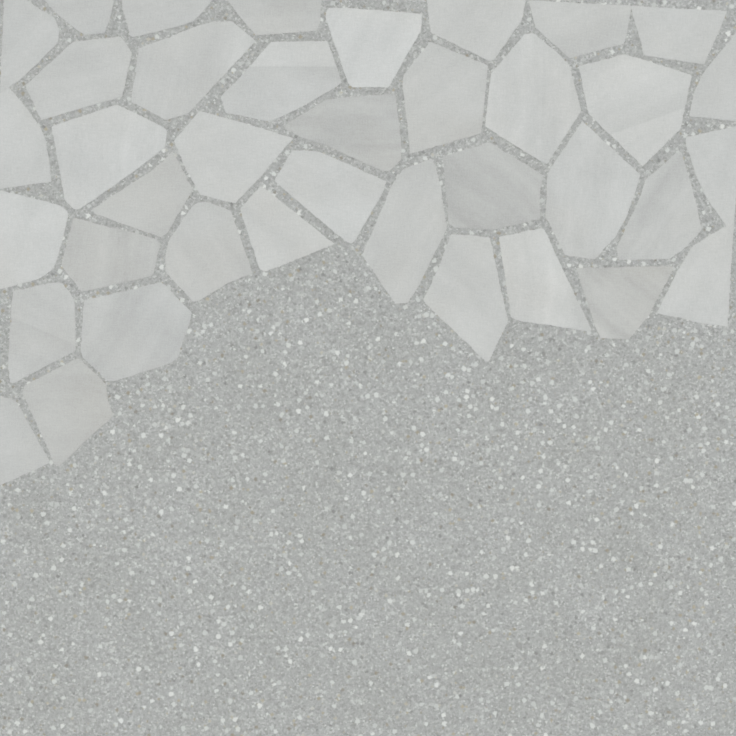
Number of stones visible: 38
